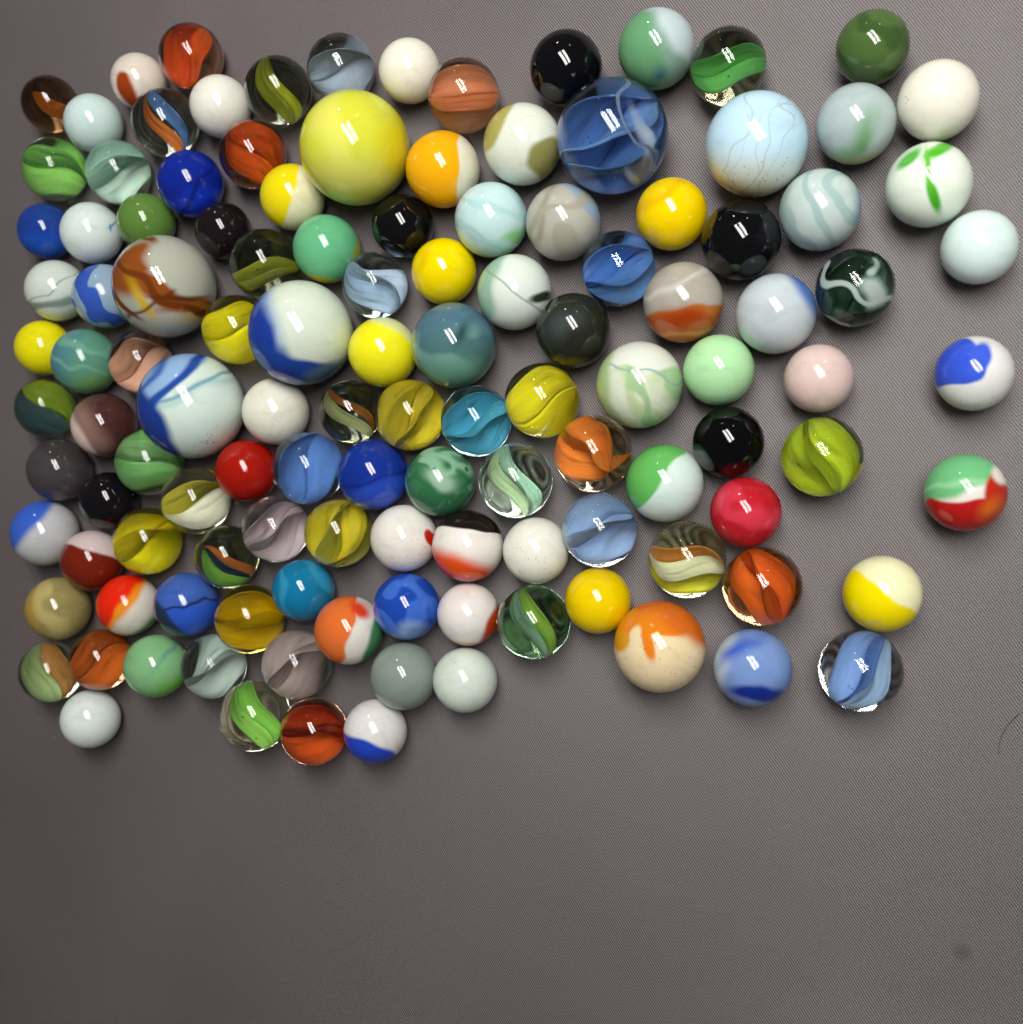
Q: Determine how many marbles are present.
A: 122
